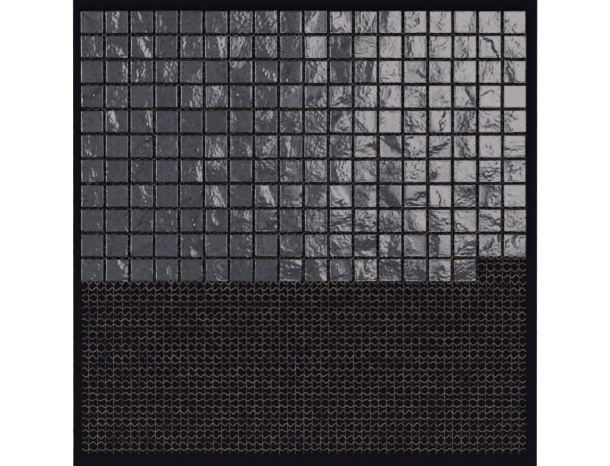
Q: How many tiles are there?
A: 196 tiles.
